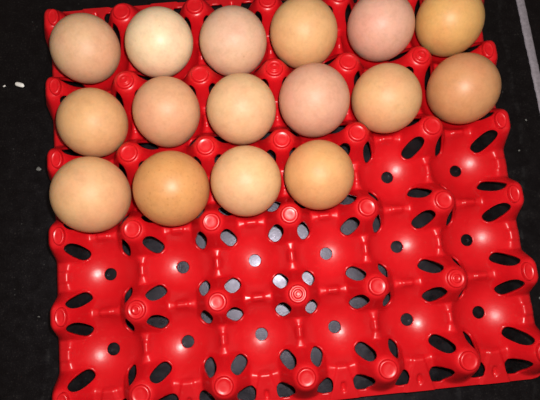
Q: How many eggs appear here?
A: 16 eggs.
